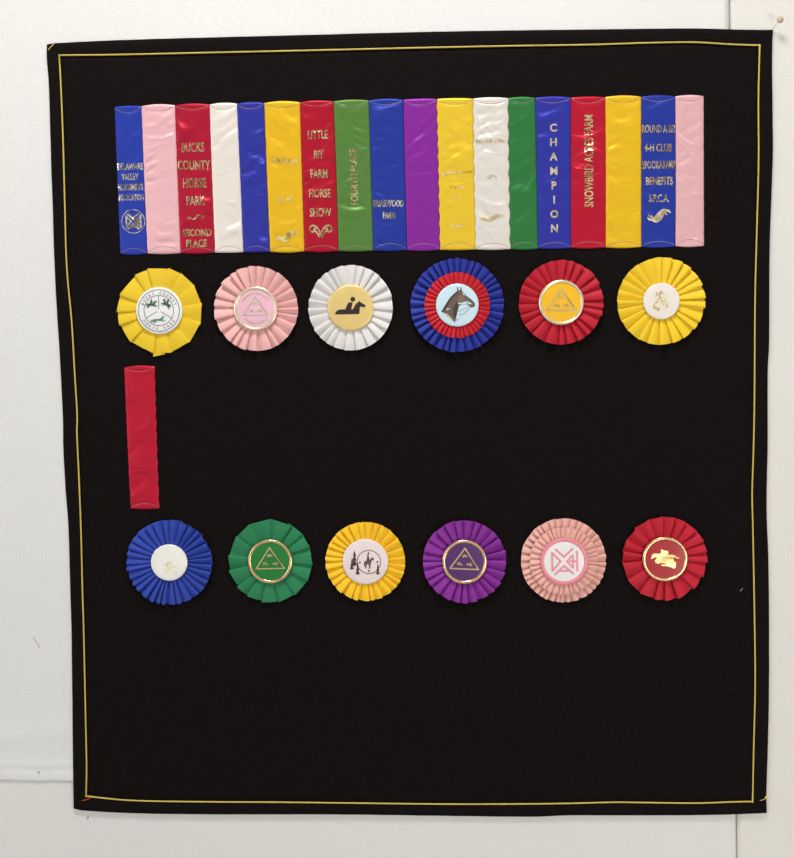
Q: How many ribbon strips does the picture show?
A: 19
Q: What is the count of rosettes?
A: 12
